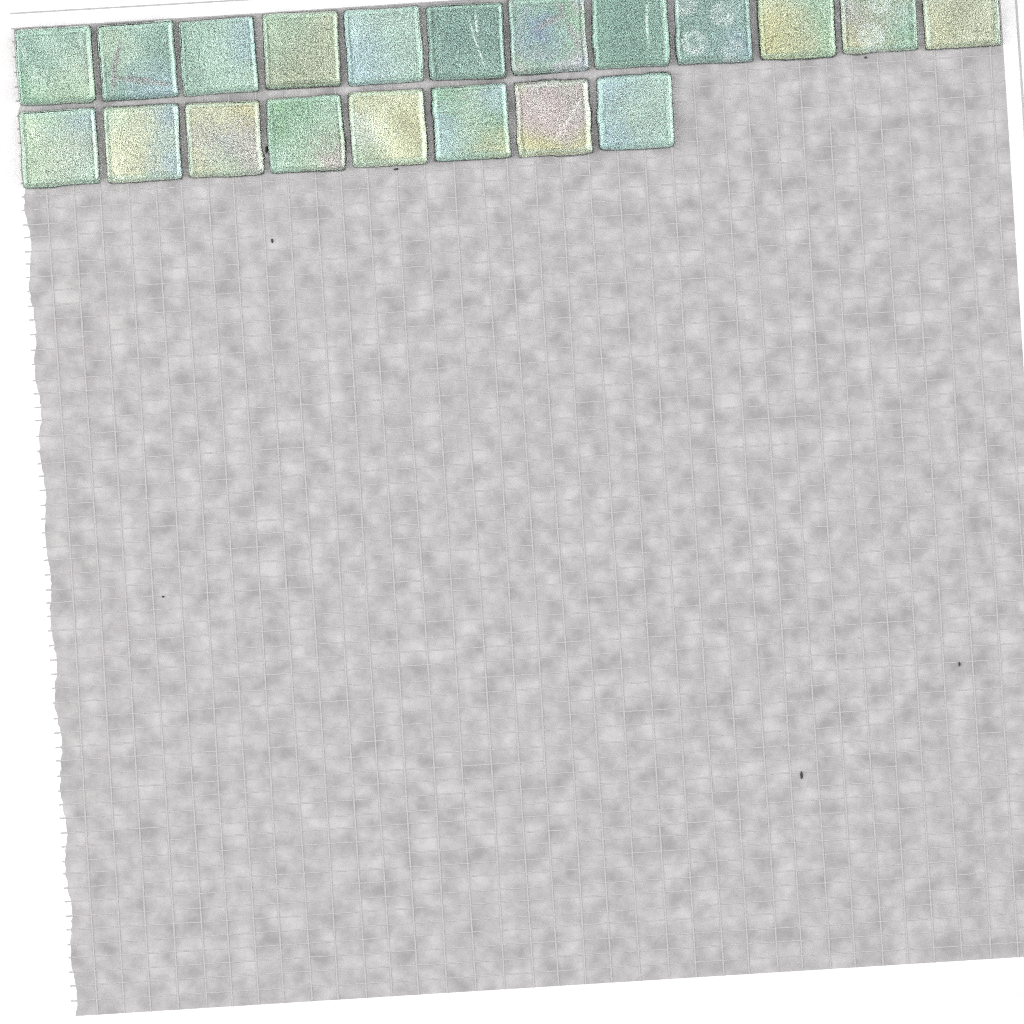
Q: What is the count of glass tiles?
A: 20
